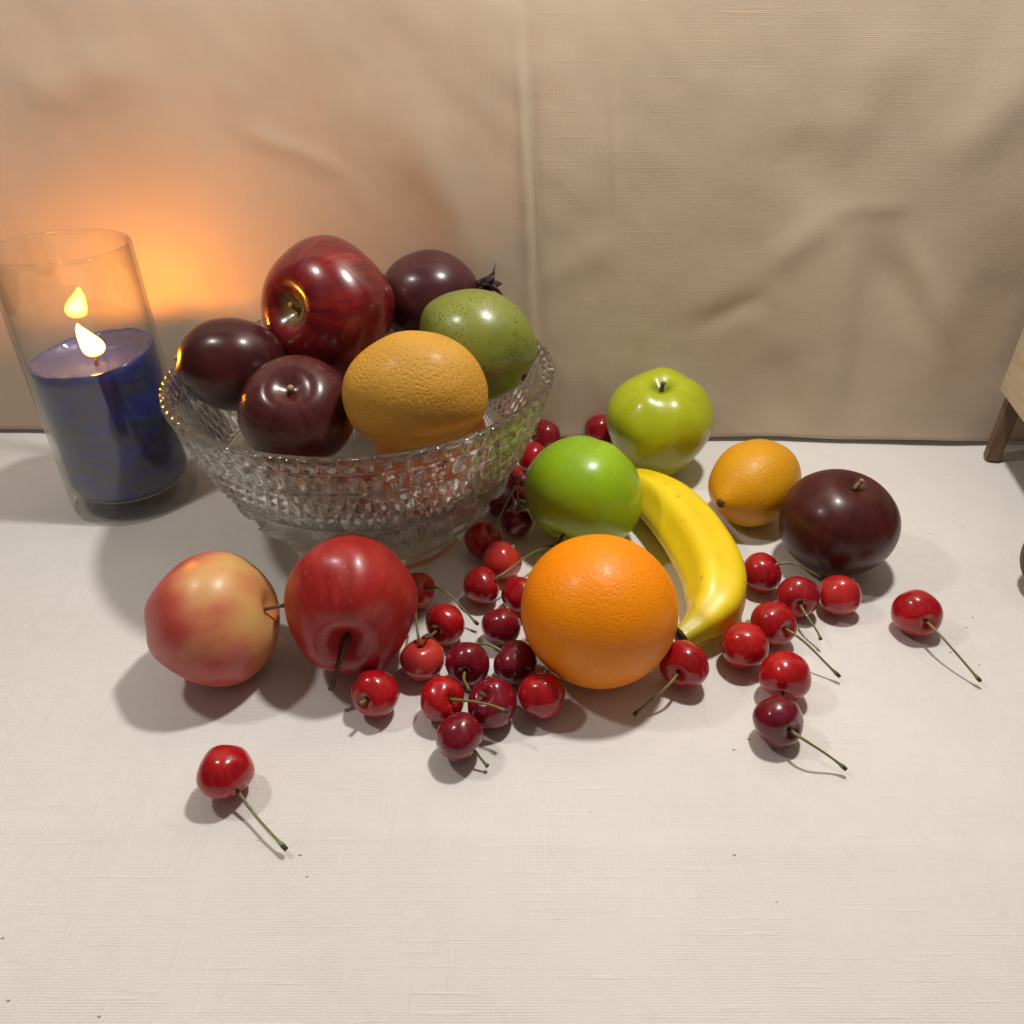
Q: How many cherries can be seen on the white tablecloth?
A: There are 32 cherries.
